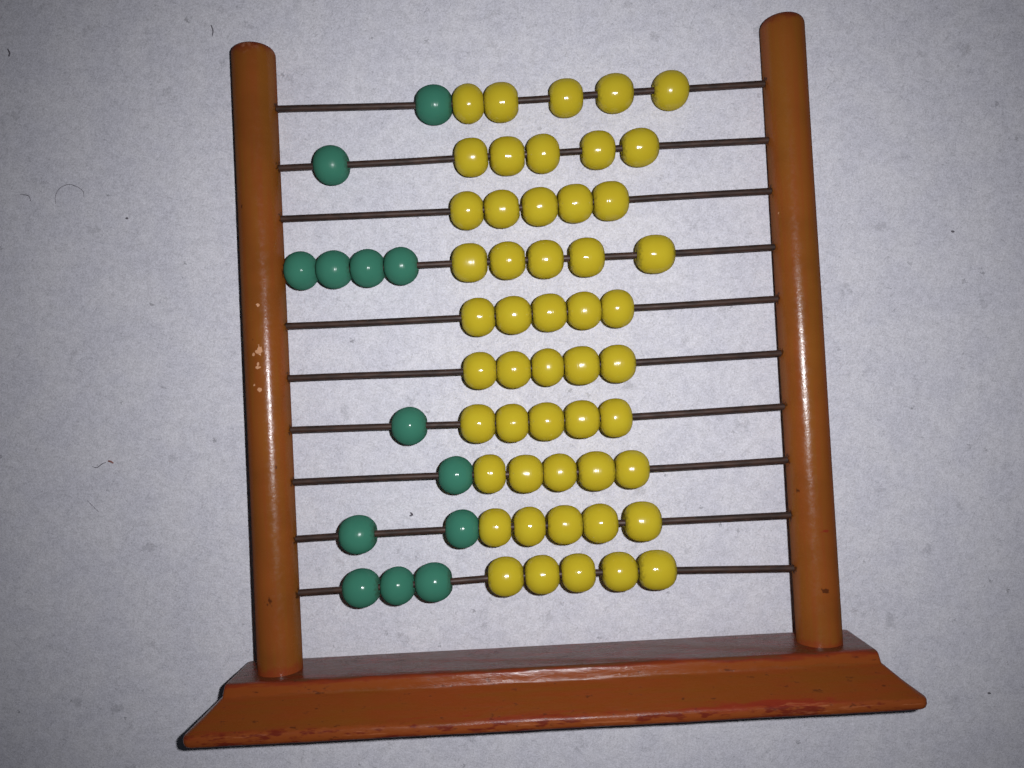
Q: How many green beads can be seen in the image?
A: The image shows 13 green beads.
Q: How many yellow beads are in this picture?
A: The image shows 50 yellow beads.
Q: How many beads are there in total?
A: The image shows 63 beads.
